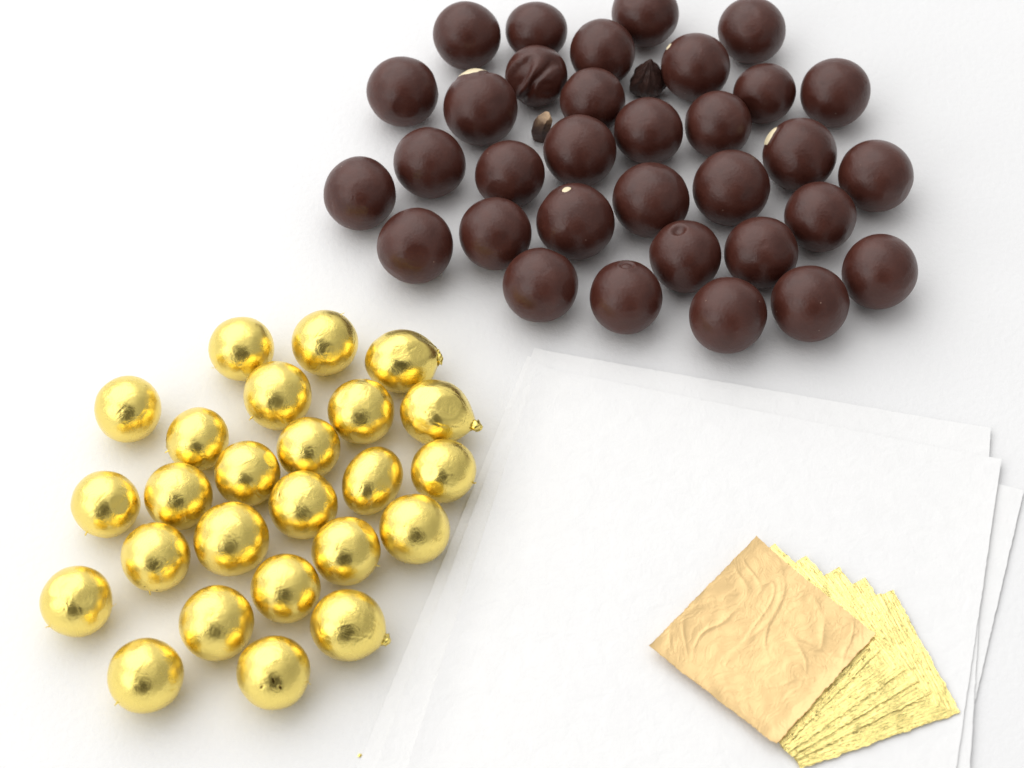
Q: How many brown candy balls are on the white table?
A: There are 33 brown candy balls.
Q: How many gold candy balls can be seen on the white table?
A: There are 25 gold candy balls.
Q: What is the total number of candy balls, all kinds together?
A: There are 58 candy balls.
